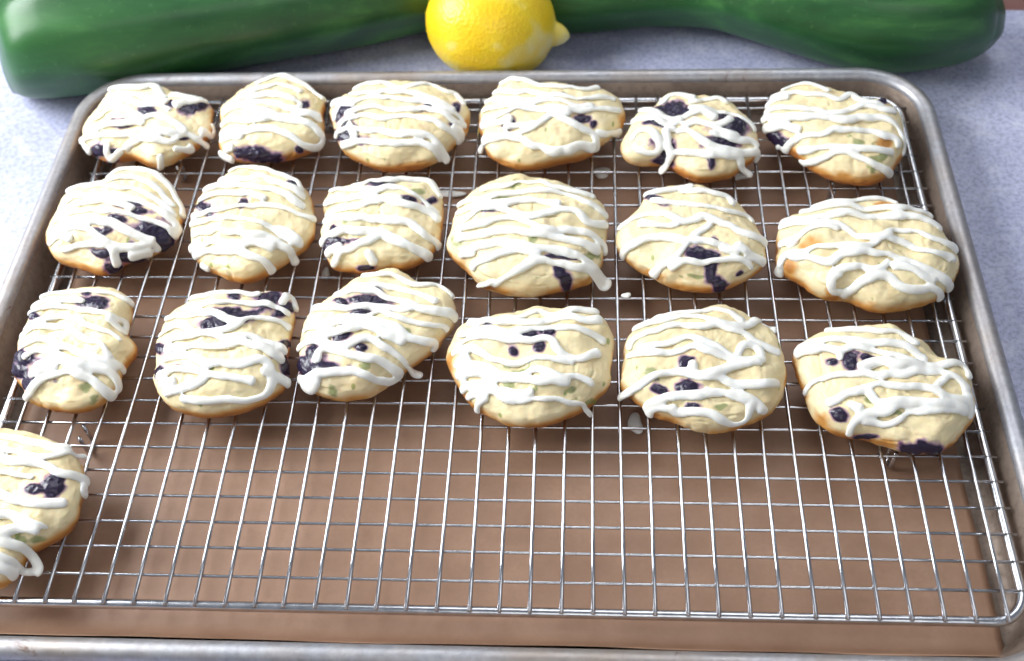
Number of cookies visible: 19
